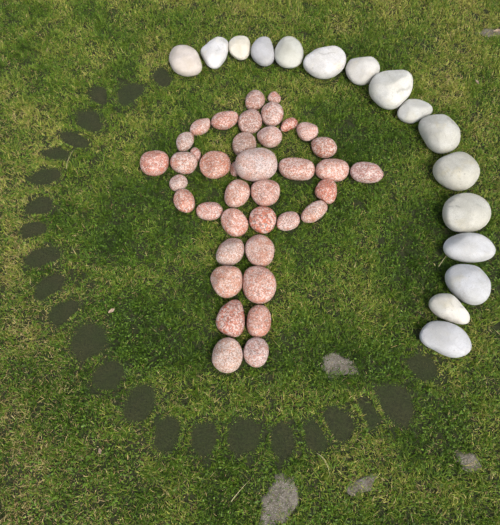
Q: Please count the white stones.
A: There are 16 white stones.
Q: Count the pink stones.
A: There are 39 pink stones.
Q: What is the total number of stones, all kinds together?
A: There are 55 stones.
